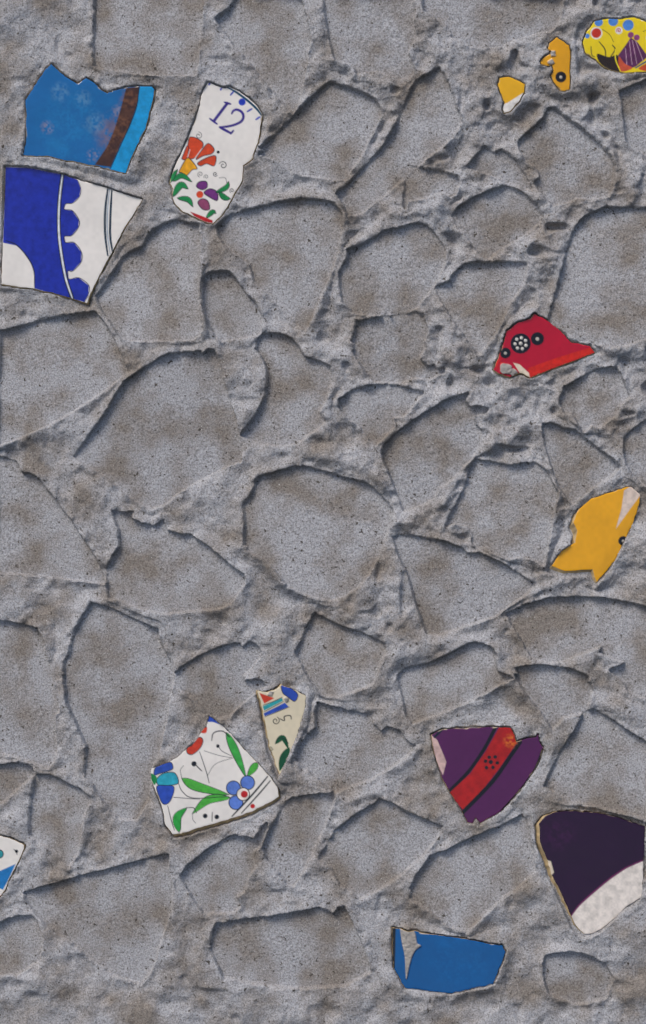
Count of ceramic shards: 14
